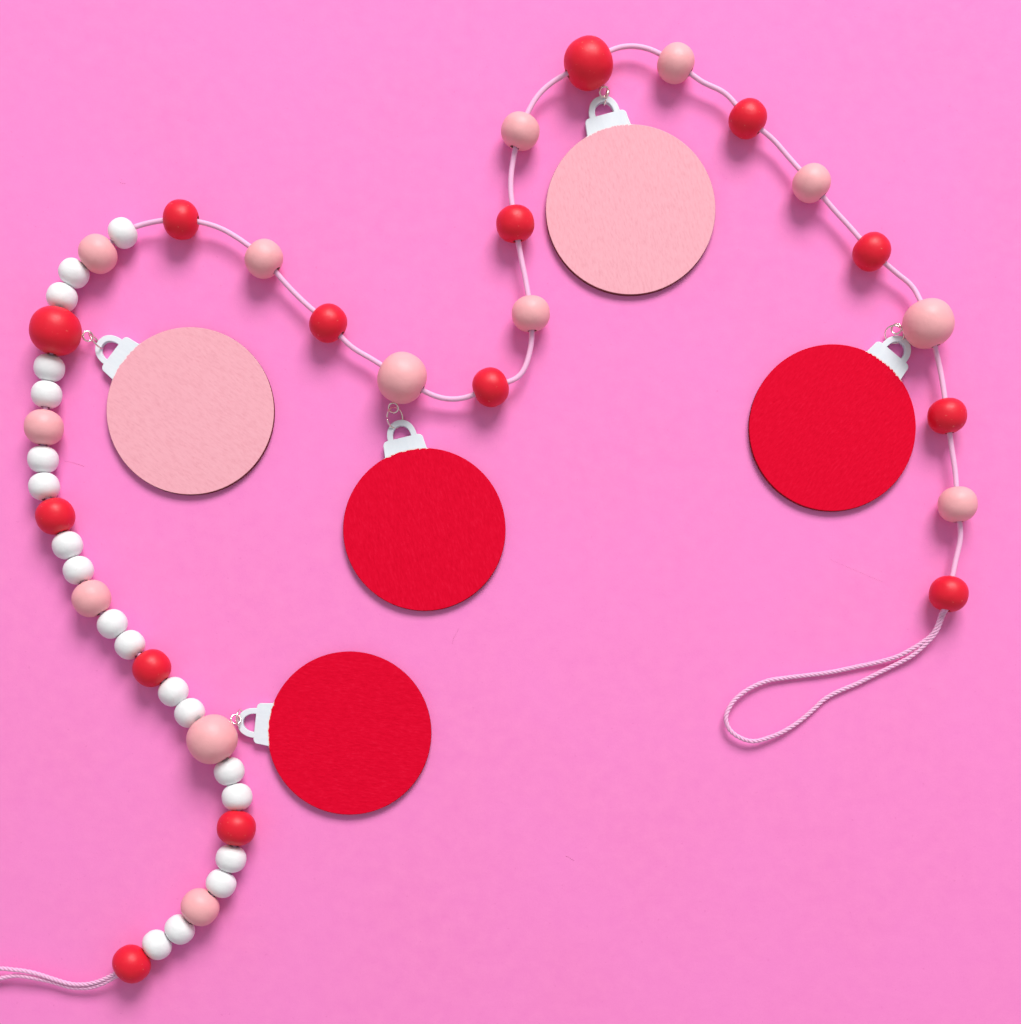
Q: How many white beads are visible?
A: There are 19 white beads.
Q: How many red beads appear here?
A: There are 14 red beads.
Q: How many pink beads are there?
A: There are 13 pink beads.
